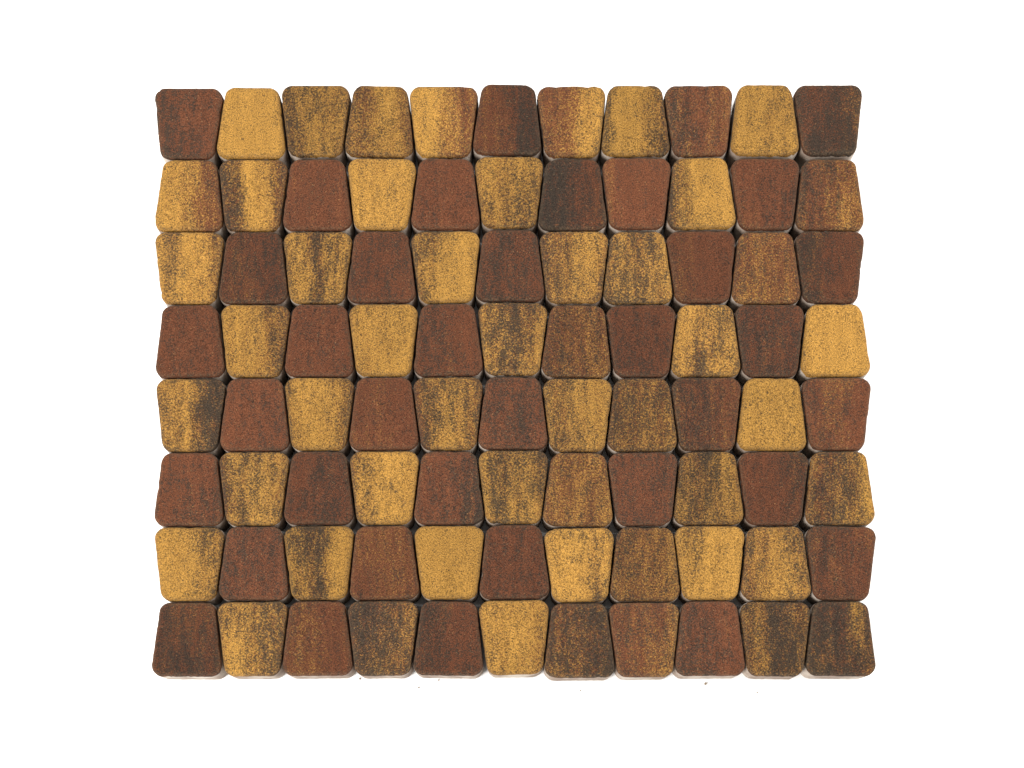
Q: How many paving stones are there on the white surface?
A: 88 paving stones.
